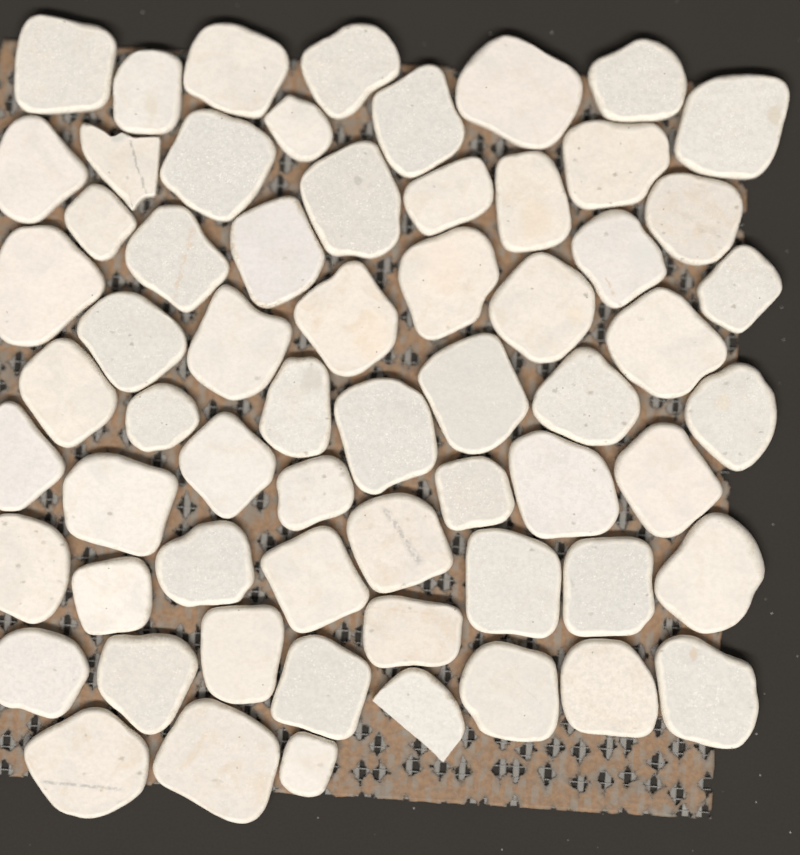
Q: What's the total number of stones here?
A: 63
